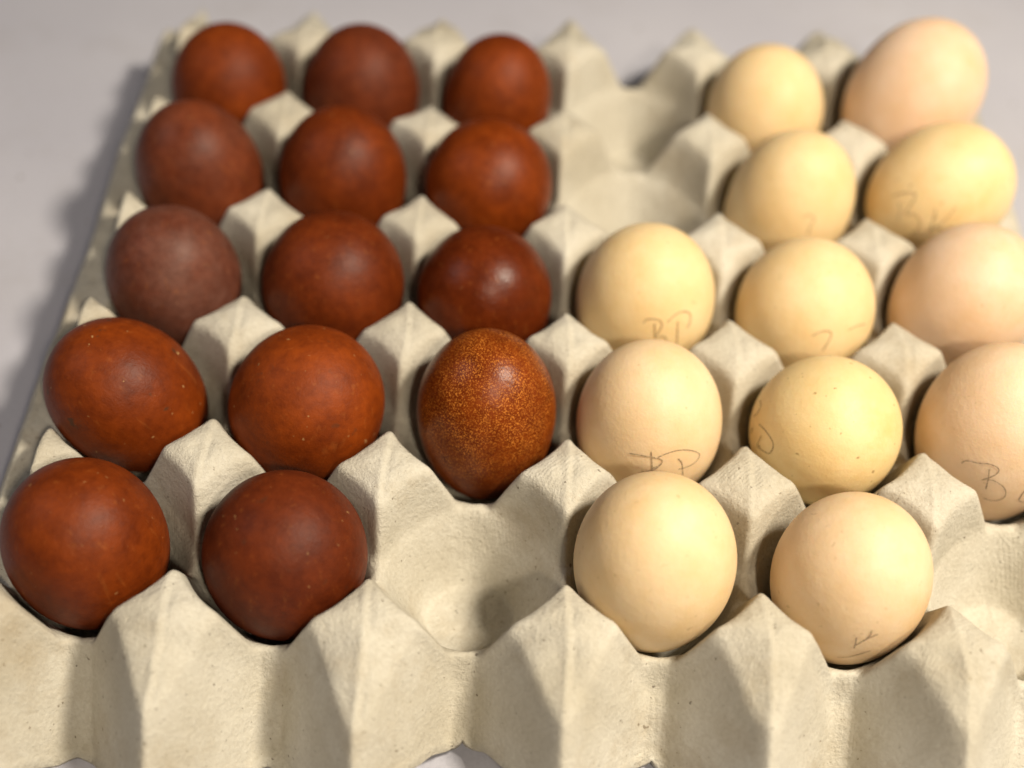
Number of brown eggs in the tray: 14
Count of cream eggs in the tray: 12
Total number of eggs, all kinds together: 26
